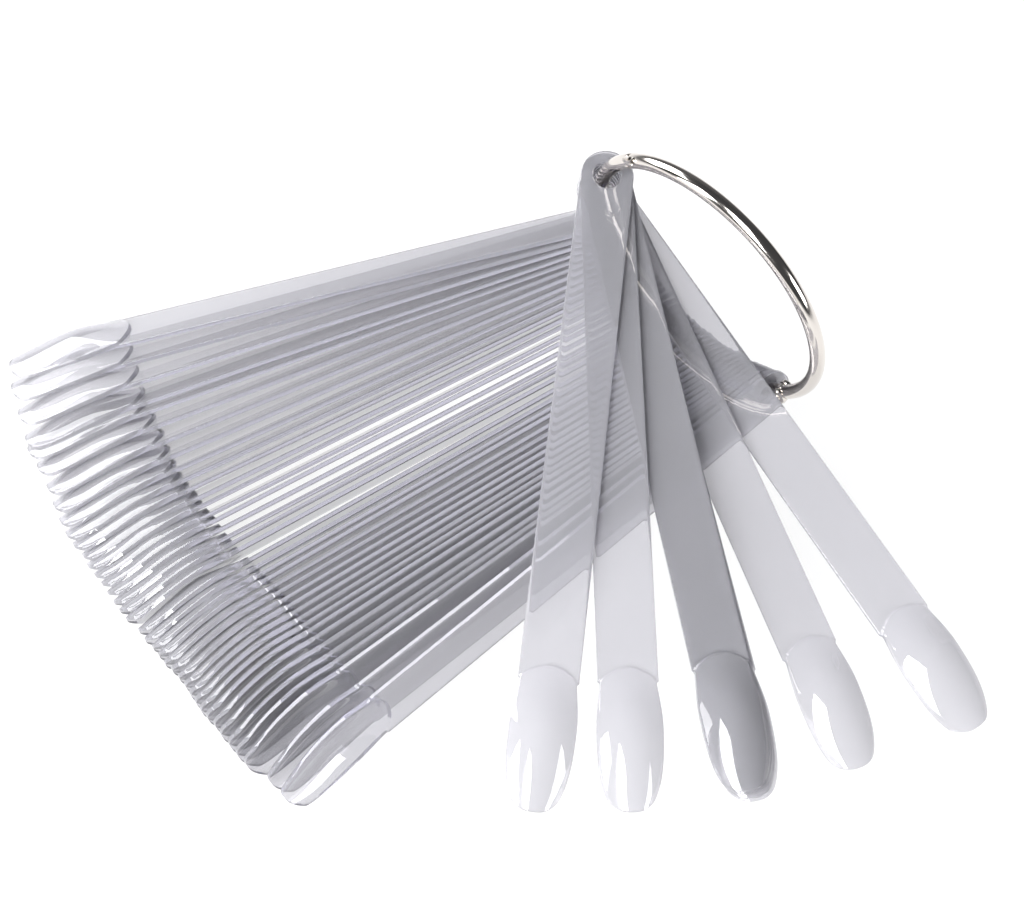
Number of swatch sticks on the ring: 46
